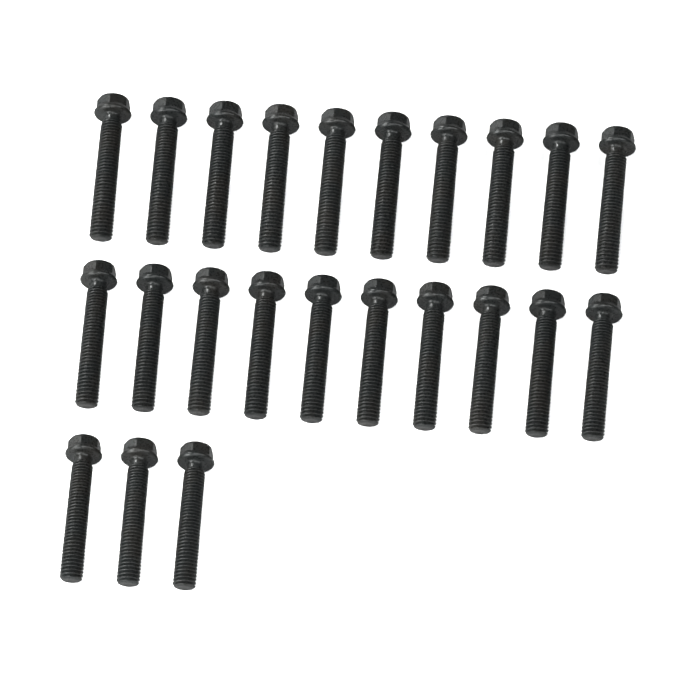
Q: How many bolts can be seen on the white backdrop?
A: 23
